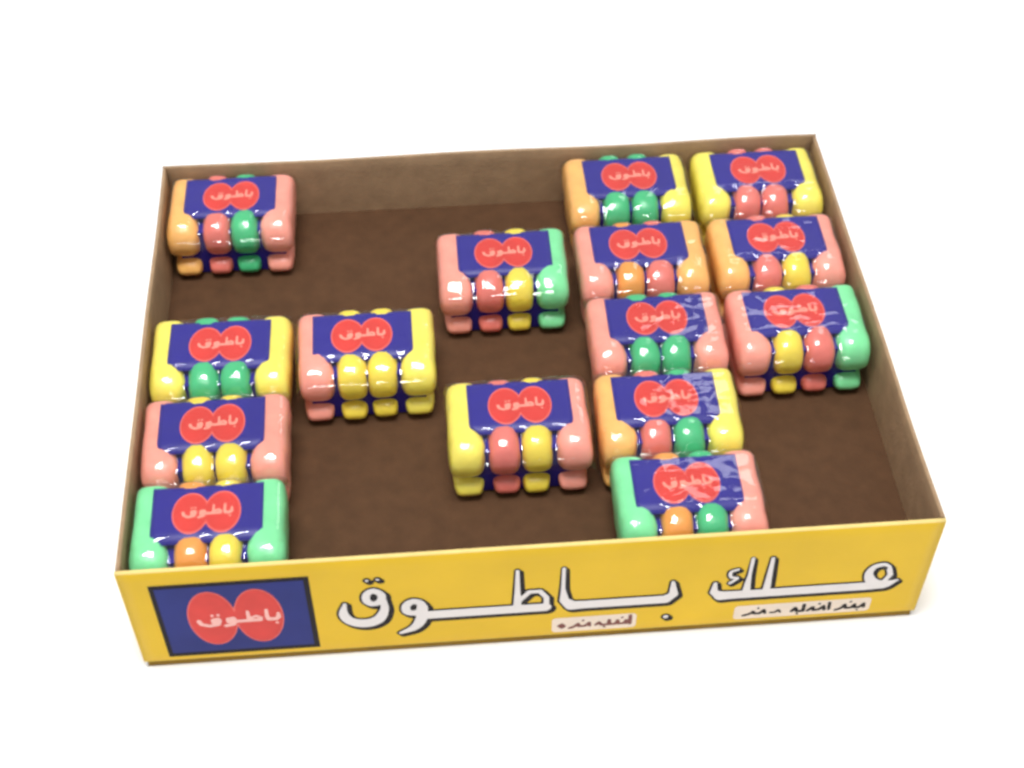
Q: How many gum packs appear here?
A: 15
